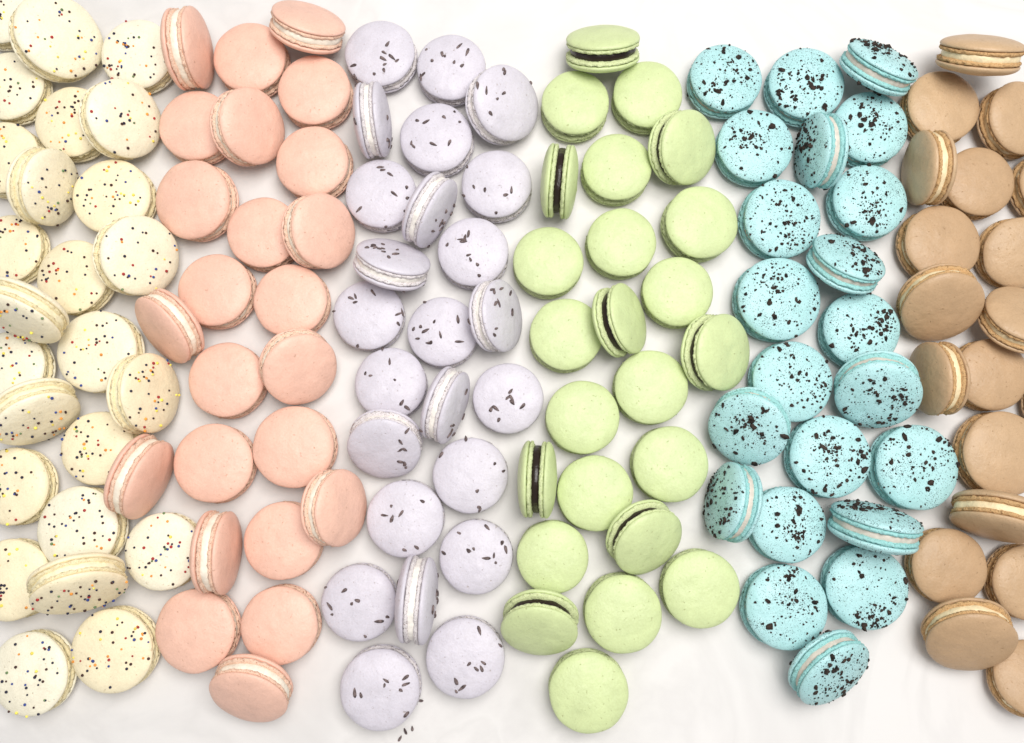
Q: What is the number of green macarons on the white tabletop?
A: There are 24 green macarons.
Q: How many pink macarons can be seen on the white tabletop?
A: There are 24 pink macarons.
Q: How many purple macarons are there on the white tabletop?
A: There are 24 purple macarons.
